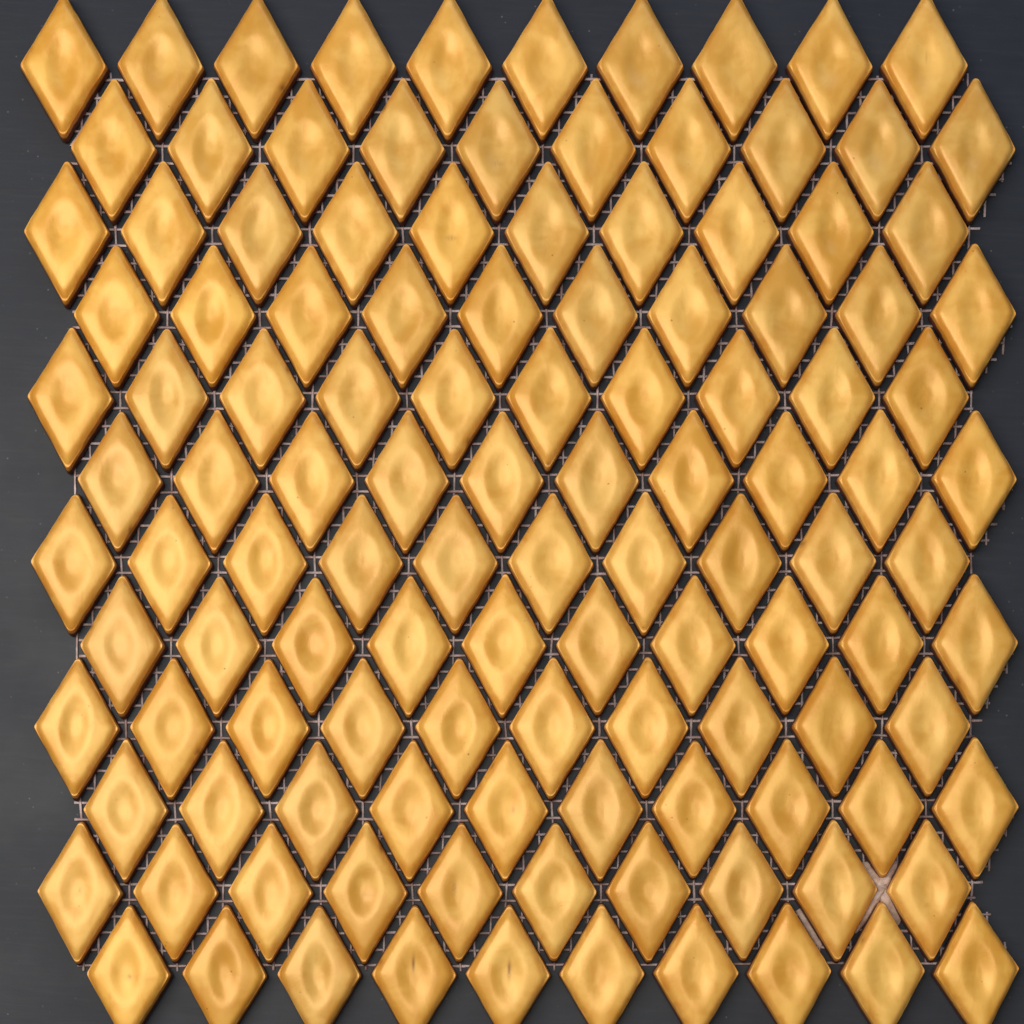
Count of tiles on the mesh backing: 120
